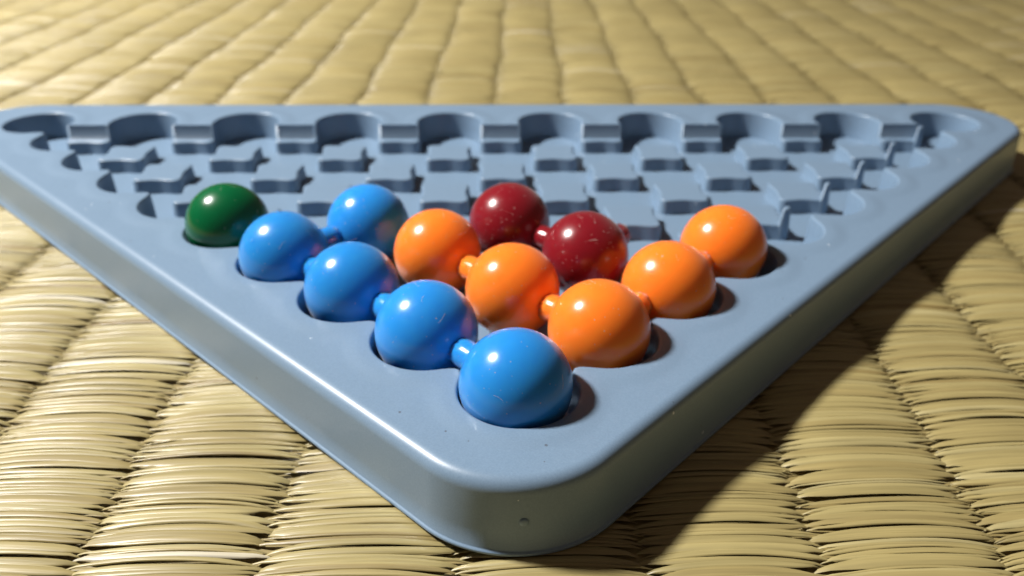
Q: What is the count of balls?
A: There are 13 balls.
